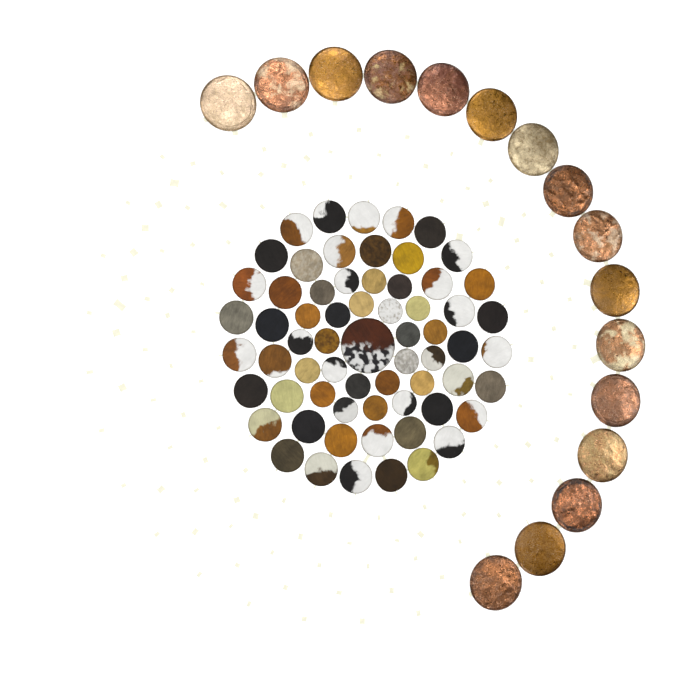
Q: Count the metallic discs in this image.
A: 16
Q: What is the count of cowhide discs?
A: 65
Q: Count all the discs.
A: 81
